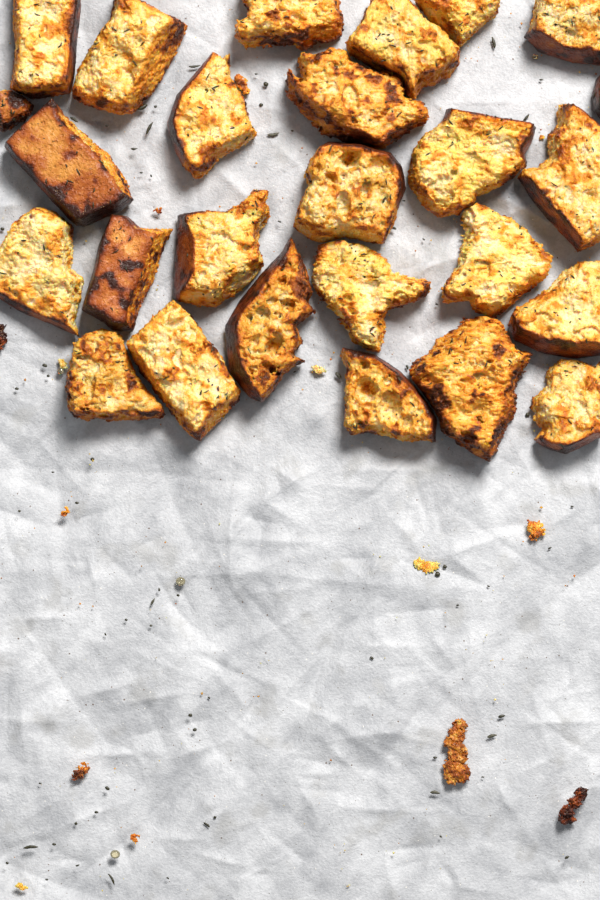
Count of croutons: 26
